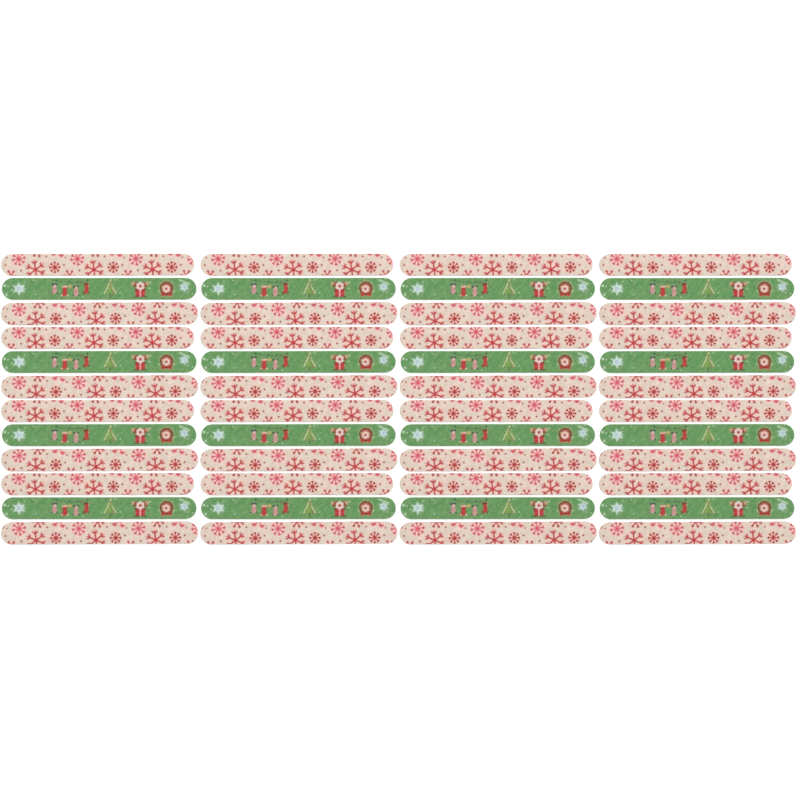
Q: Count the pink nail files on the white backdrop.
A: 32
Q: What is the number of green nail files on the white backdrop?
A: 16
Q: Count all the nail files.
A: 48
